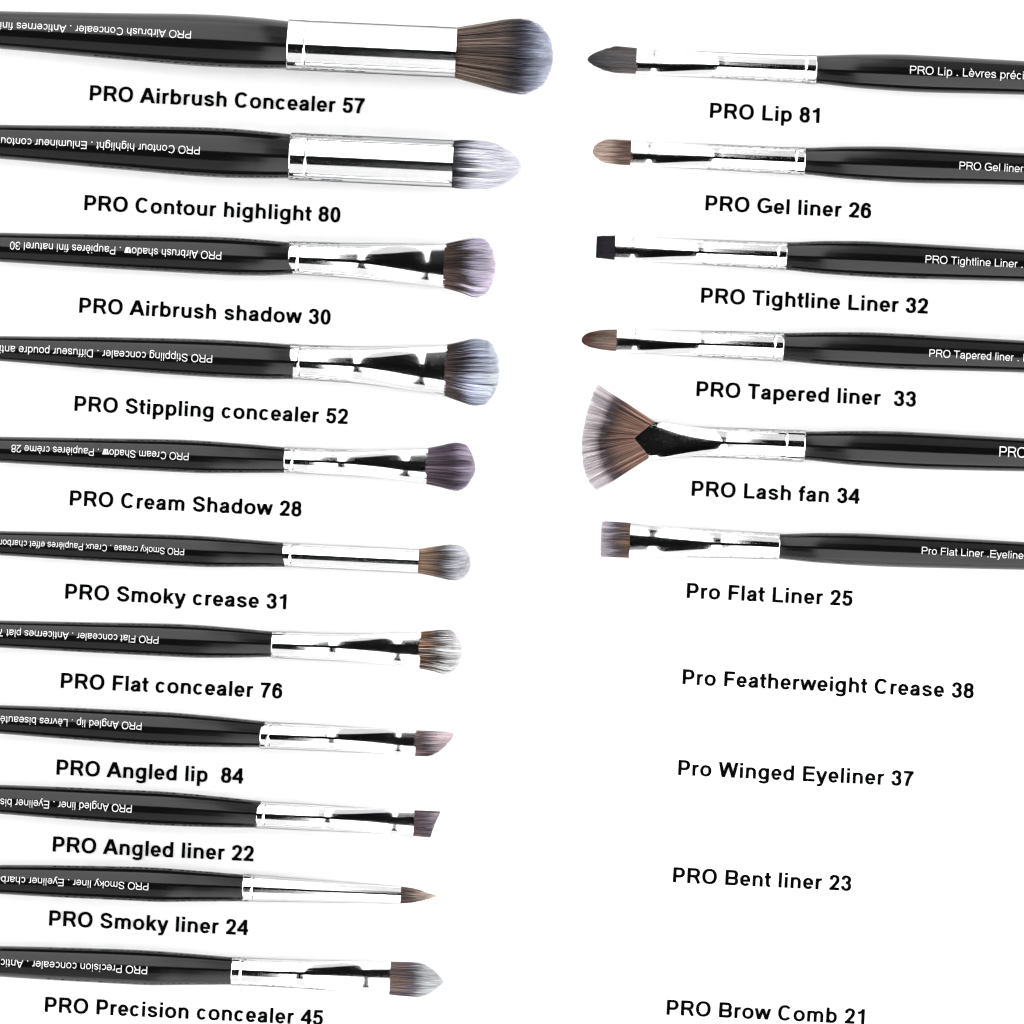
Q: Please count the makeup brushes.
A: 17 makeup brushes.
